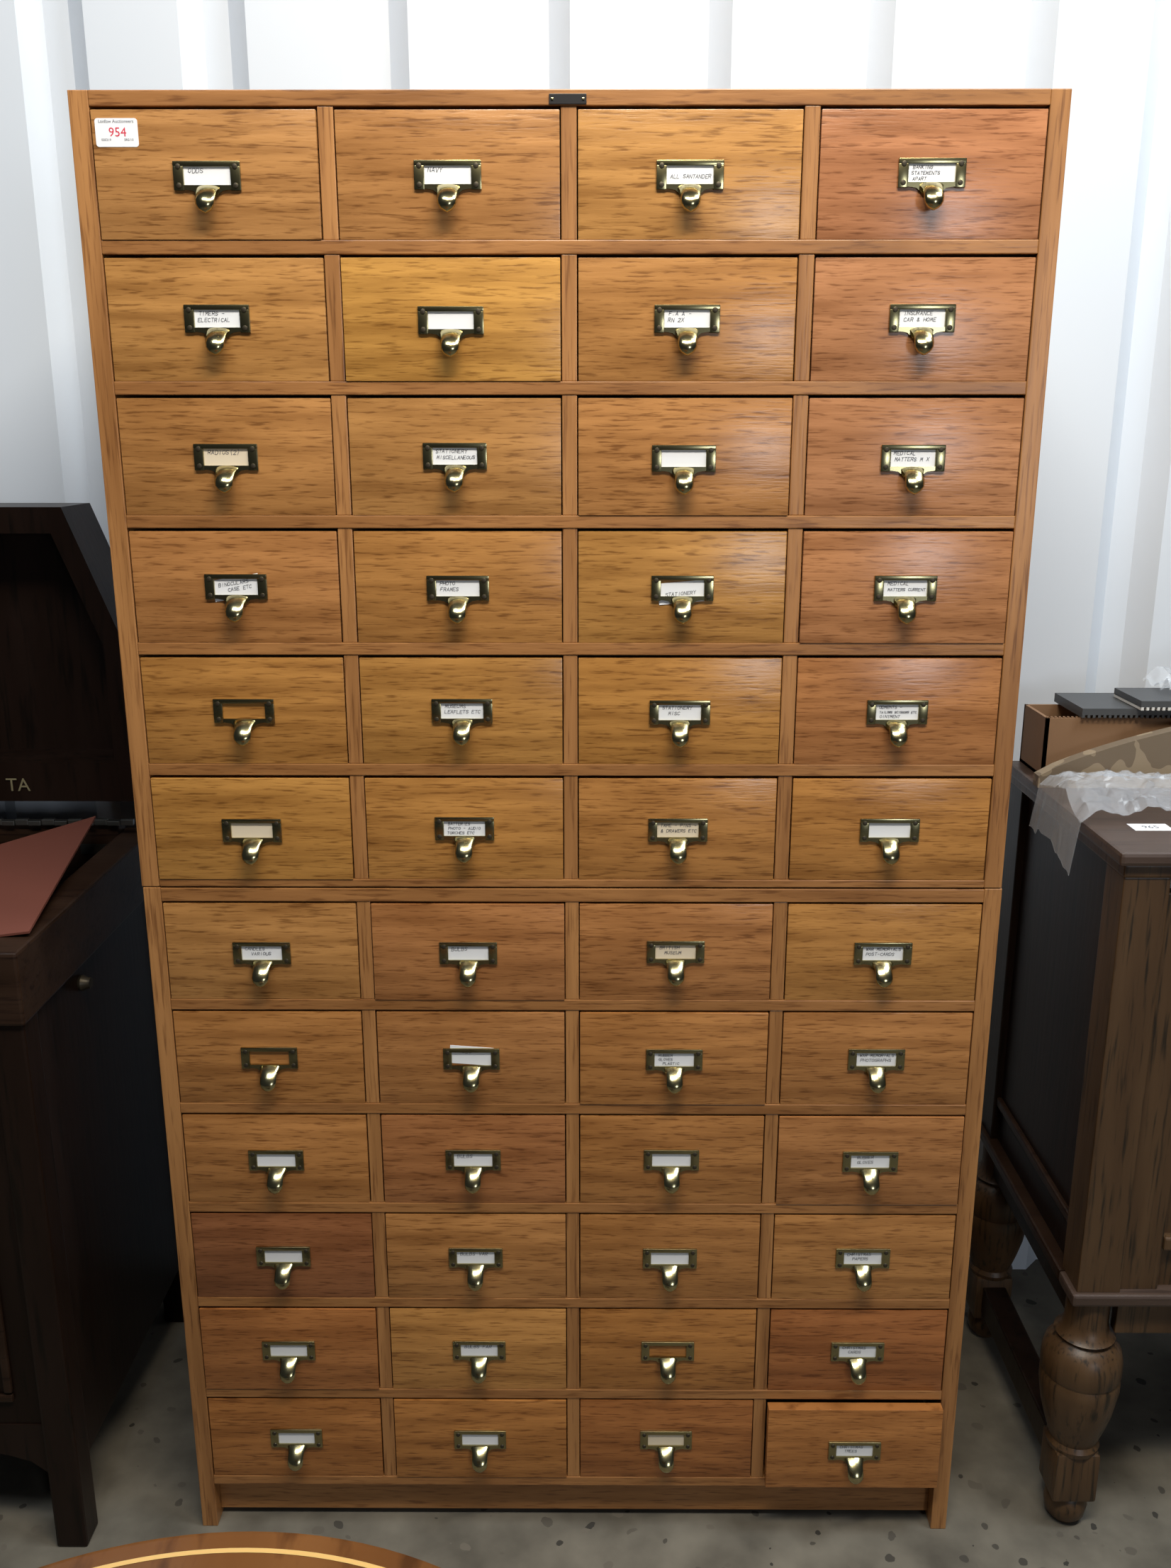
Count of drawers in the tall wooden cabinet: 48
